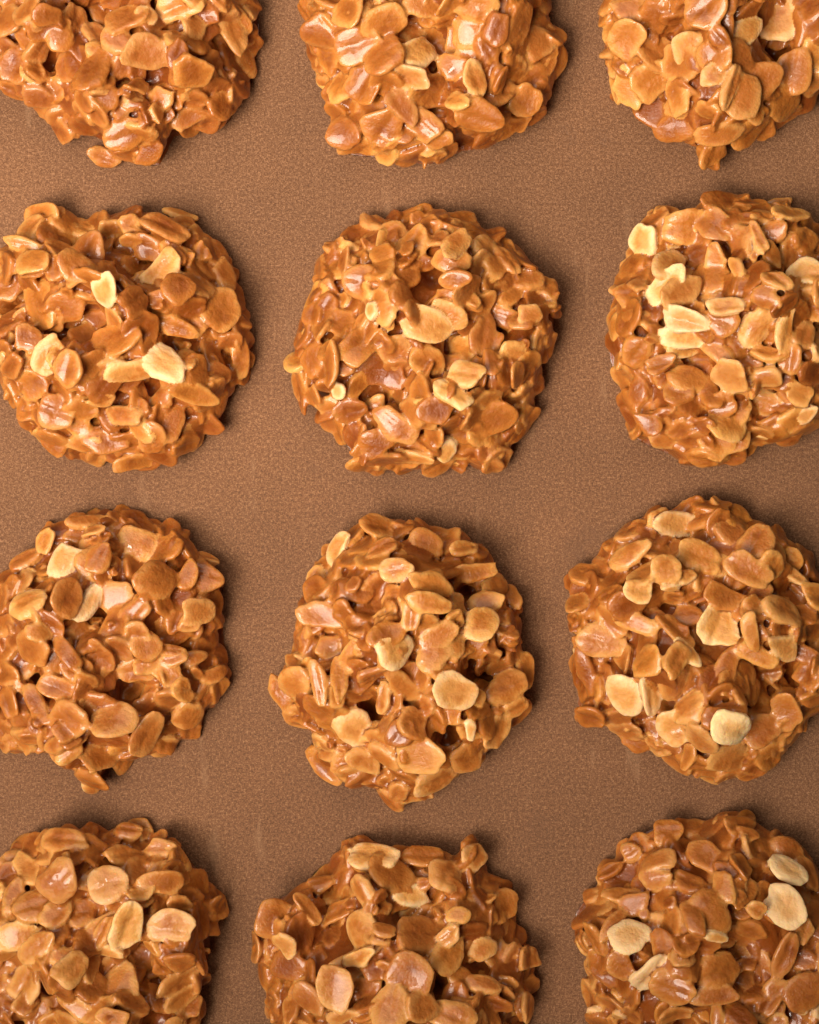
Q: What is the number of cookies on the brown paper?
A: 12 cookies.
